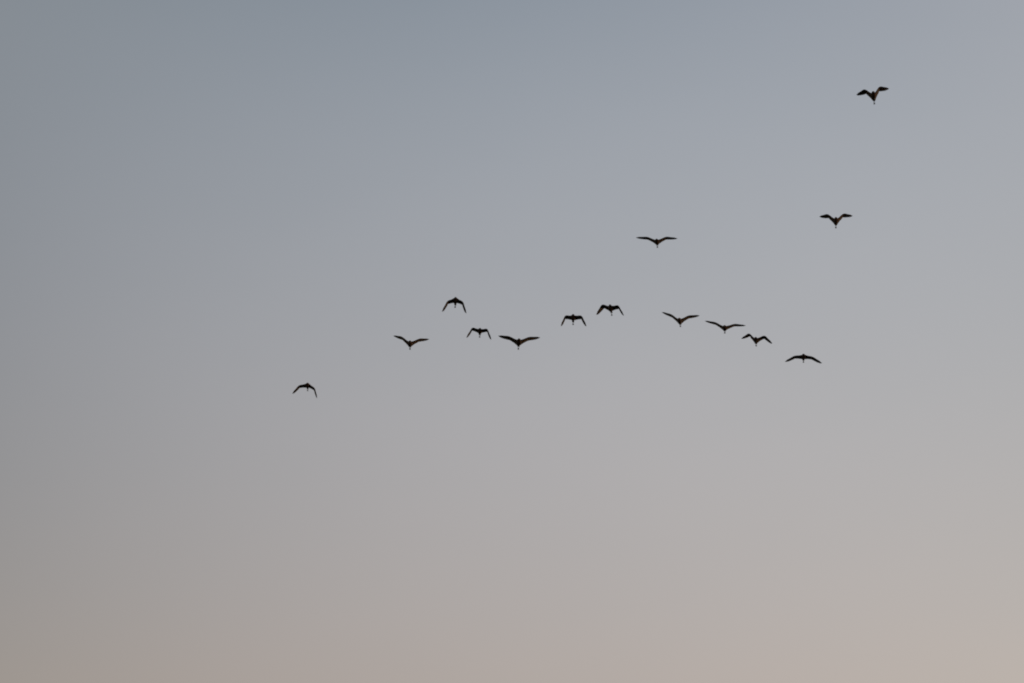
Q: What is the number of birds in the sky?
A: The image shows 14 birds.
